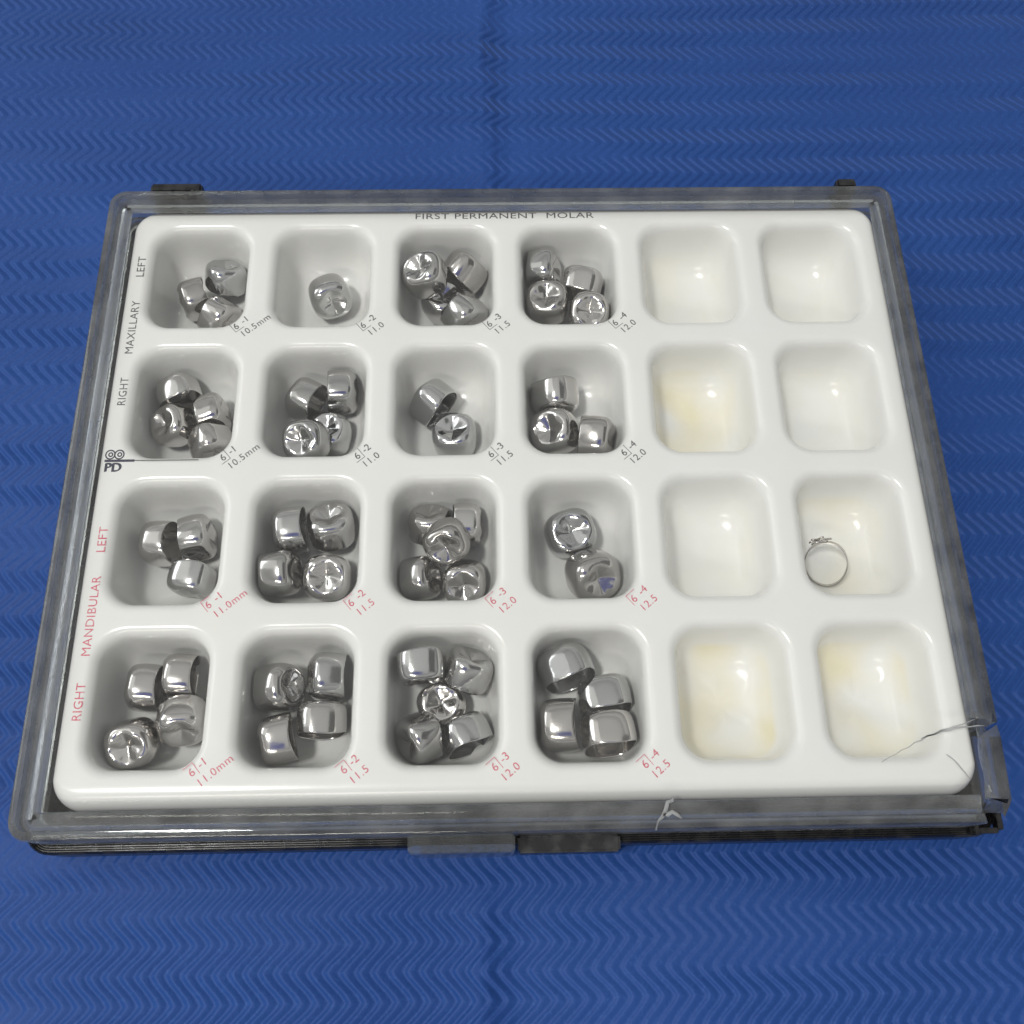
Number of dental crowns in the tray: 56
